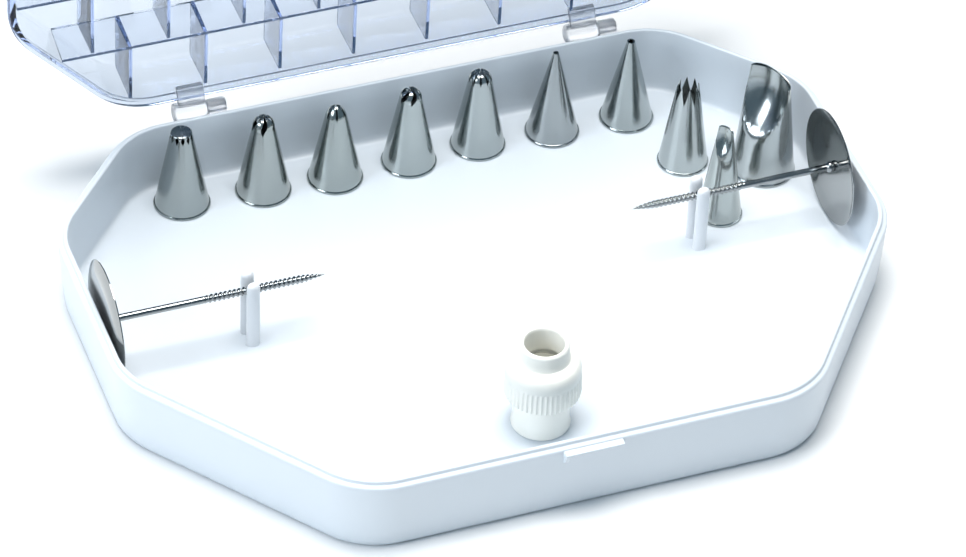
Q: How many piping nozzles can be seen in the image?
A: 10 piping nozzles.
